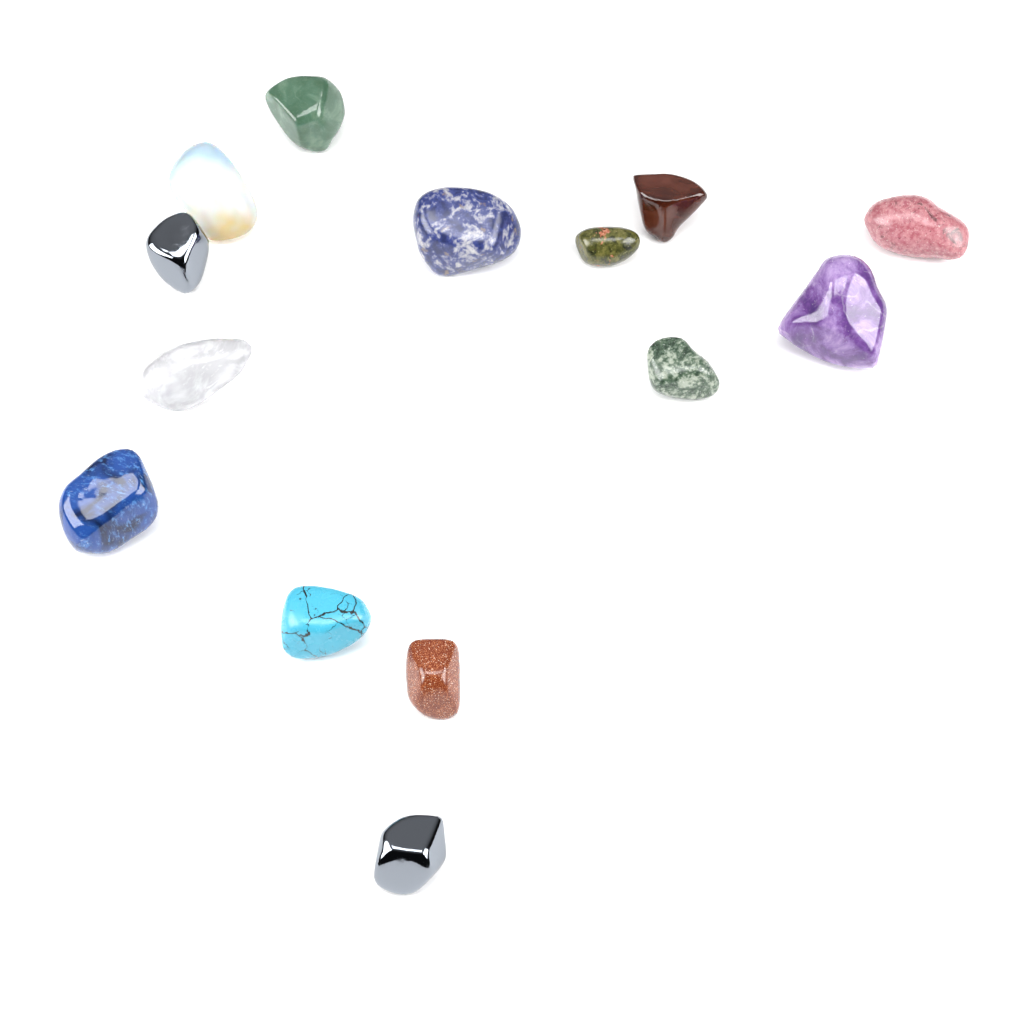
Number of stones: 14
